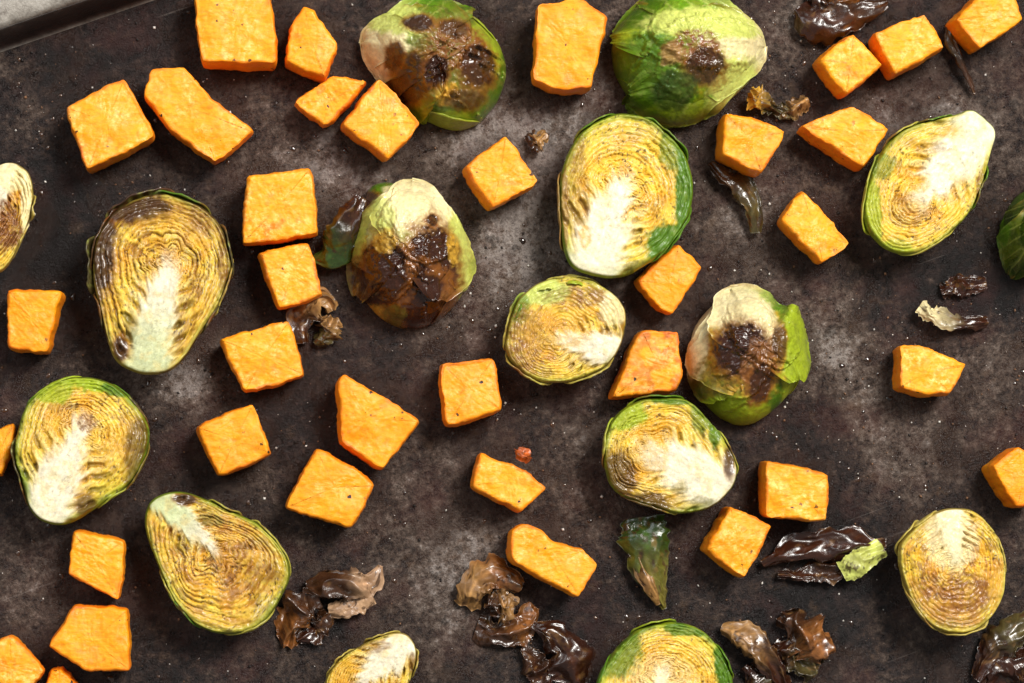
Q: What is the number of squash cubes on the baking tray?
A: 35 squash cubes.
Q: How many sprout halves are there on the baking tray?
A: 16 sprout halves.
